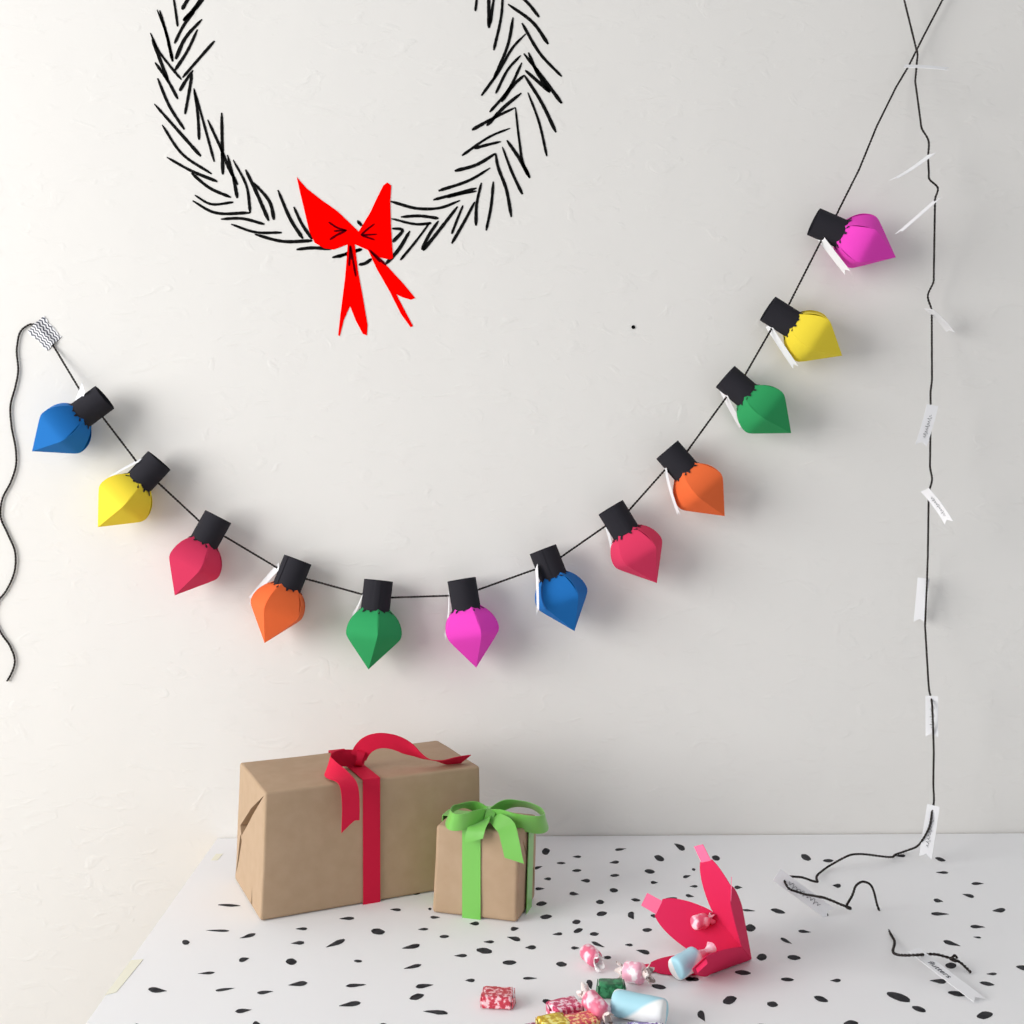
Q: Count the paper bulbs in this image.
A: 12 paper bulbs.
